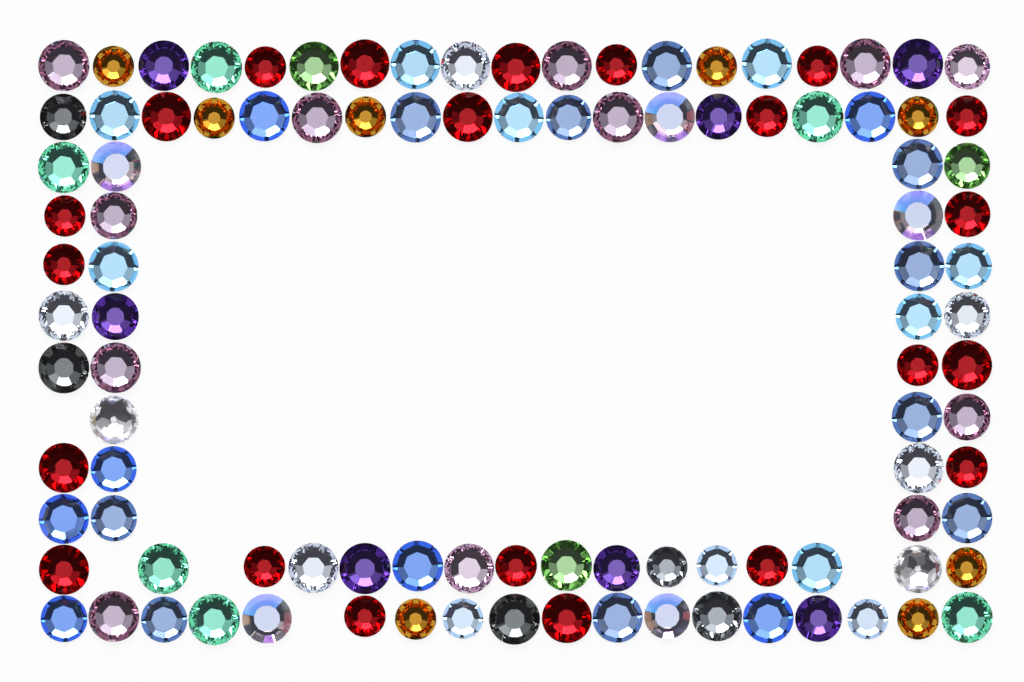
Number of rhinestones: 103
